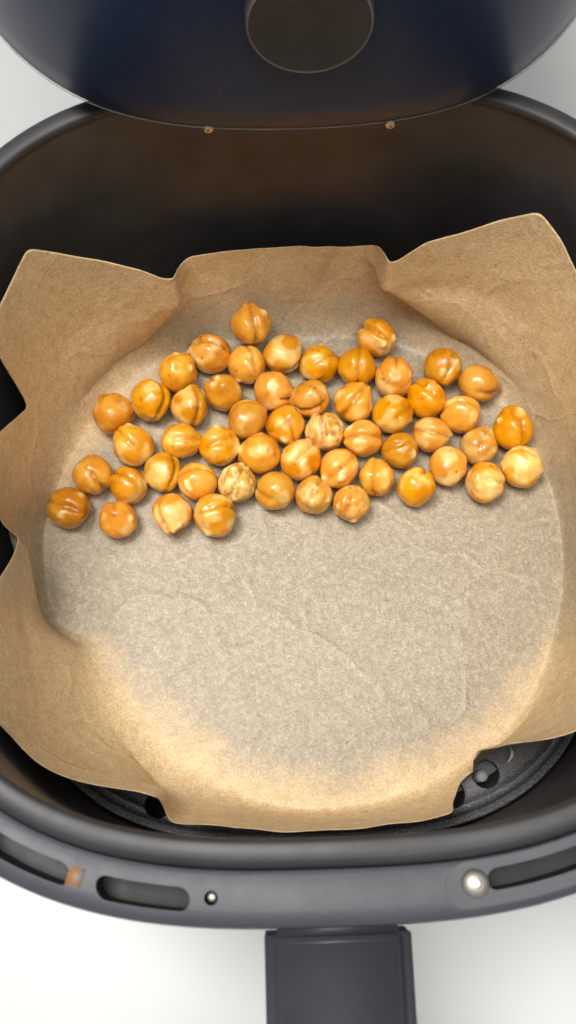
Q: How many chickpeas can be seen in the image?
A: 52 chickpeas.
